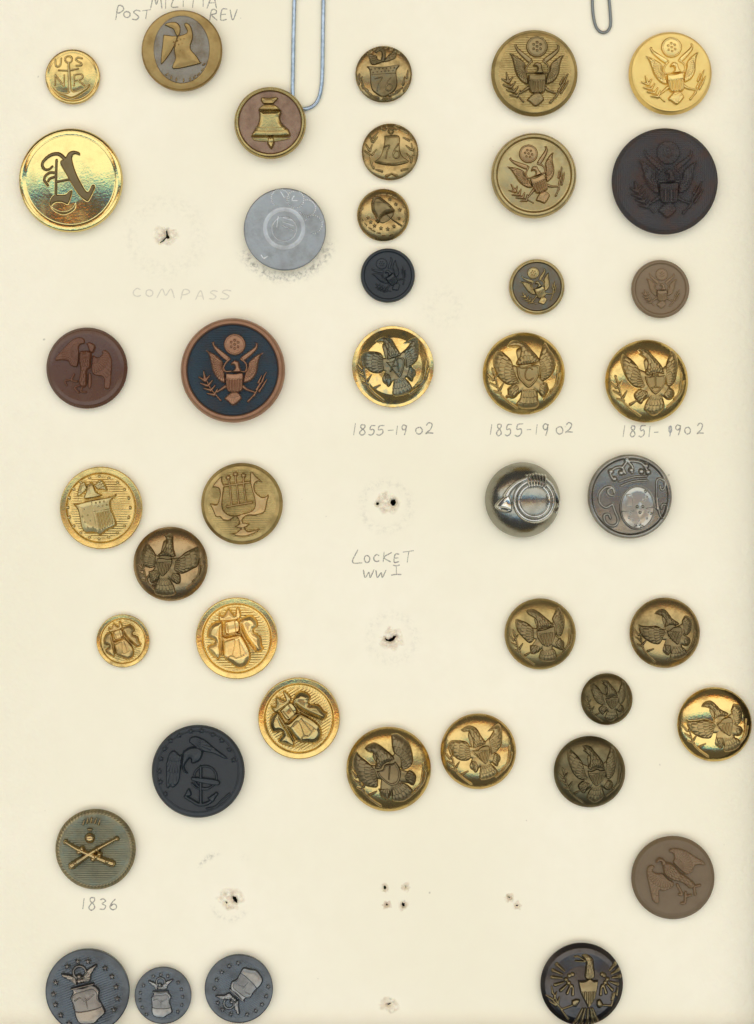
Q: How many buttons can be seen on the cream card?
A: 42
